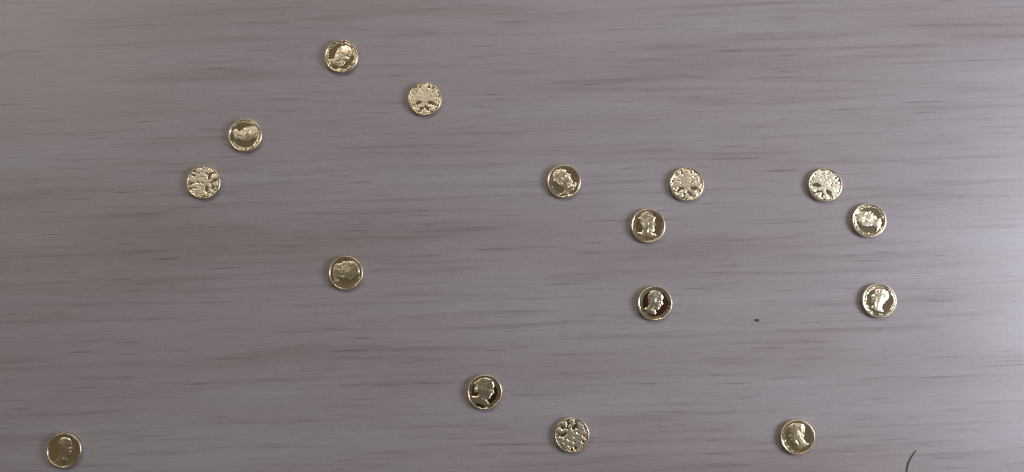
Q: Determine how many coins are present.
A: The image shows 16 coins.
